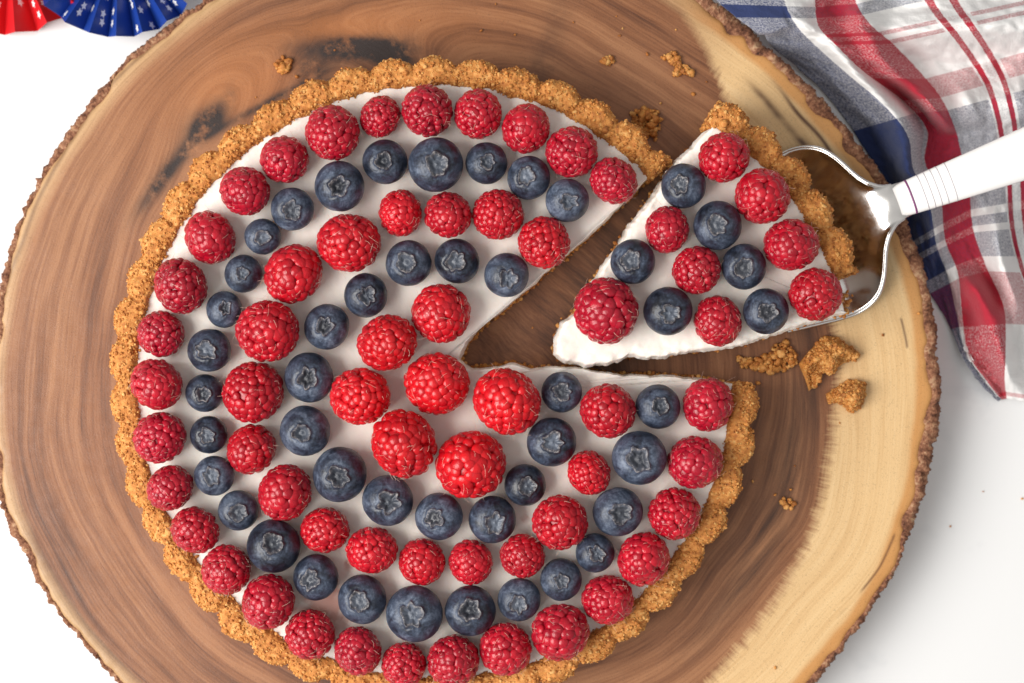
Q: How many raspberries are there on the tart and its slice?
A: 62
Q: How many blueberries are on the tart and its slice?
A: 46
